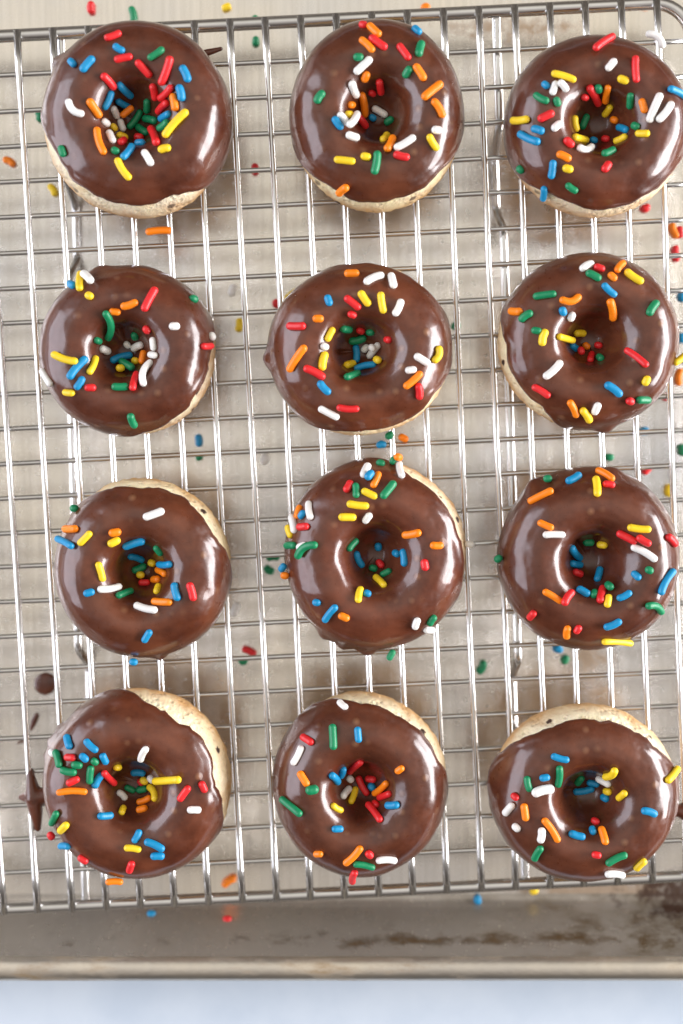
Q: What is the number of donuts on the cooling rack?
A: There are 12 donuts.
